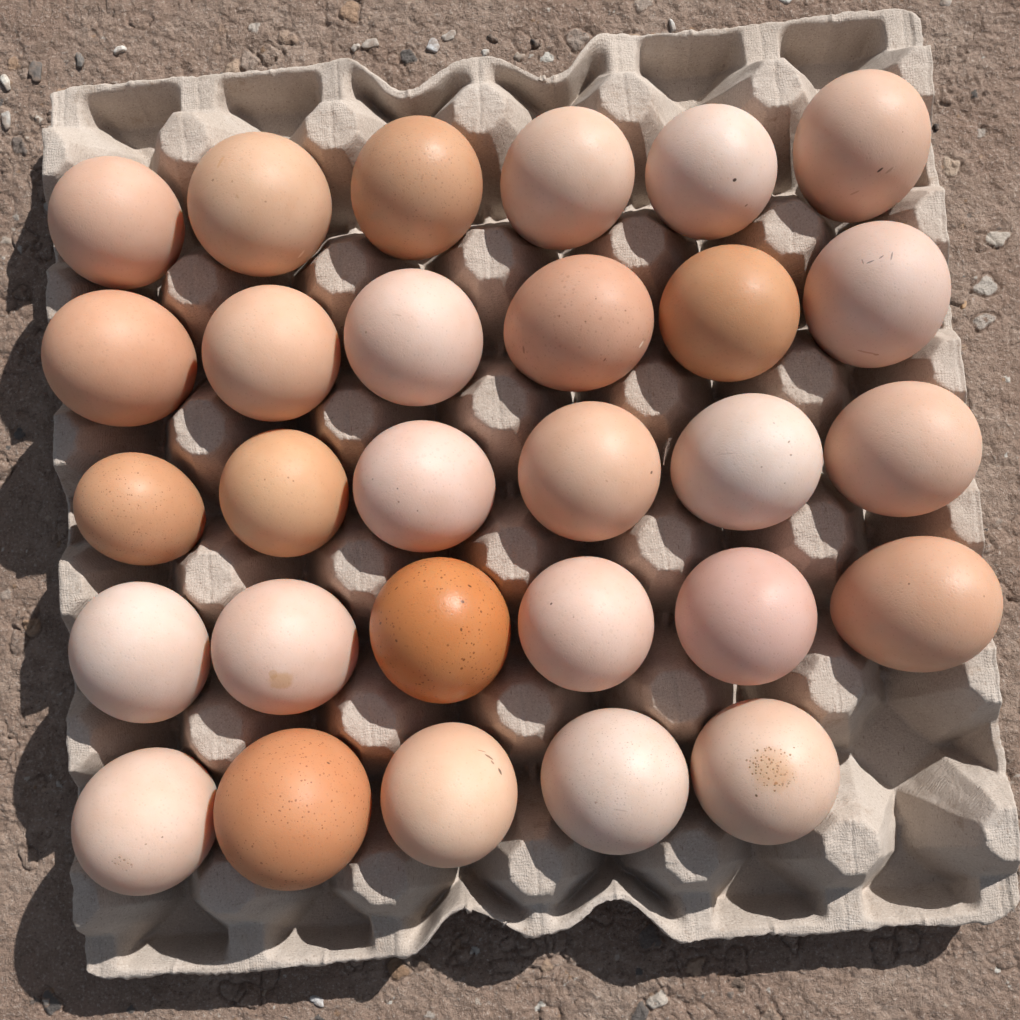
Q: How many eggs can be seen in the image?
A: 29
